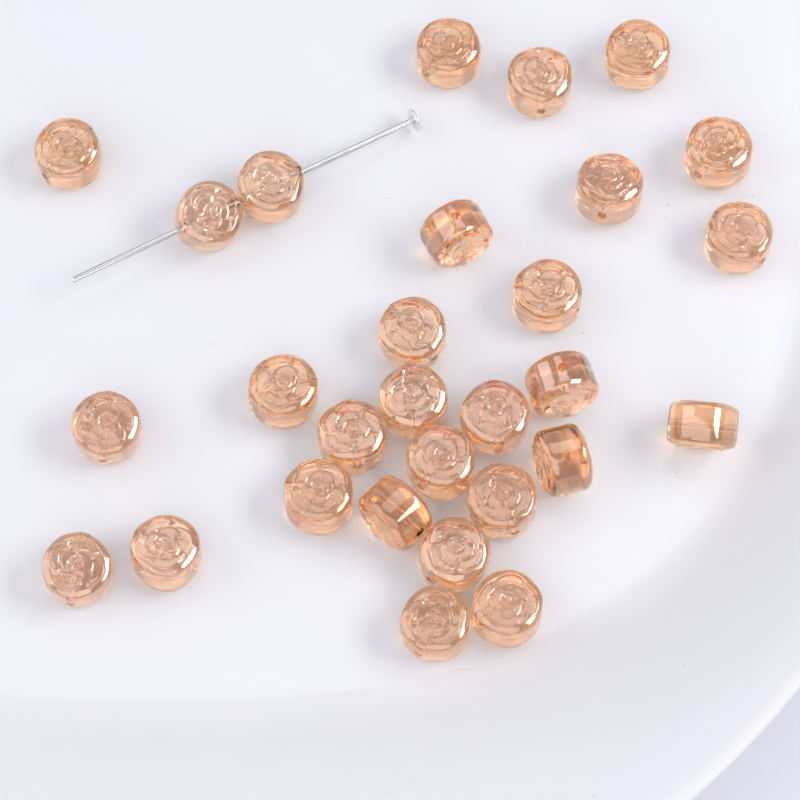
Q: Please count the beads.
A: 29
